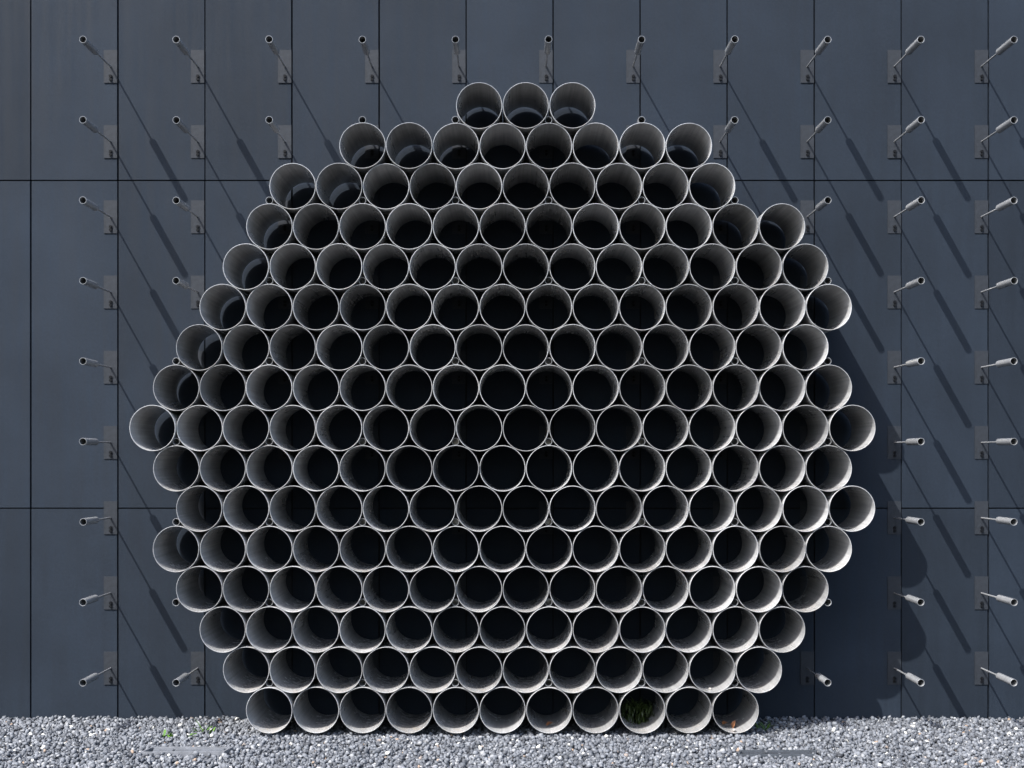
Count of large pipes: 200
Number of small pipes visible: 99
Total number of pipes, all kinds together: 299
